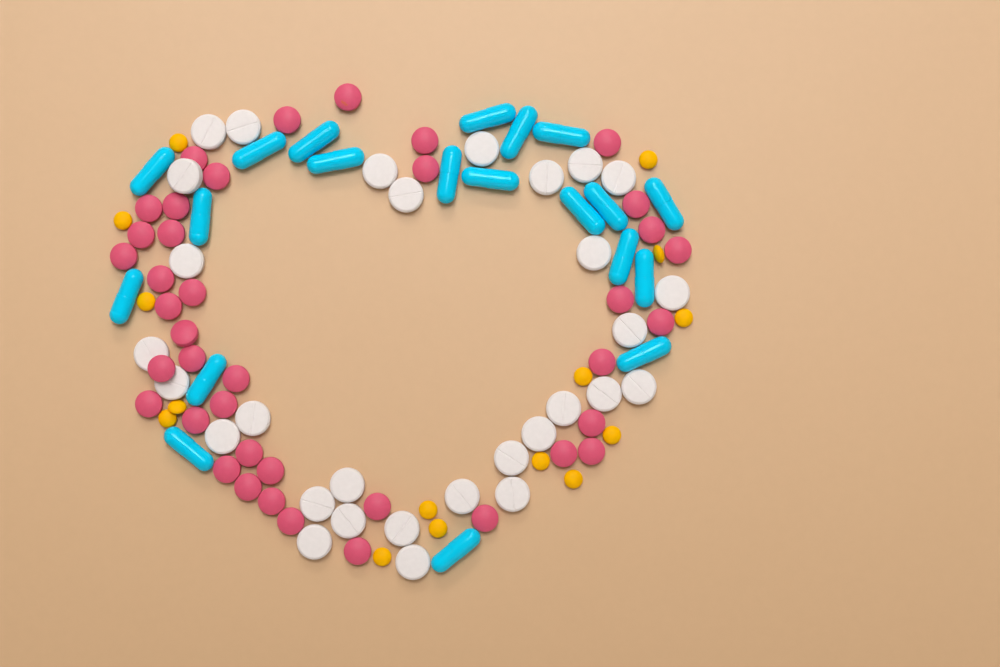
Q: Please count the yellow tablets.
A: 15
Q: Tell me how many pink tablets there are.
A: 40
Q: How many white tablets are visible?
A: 30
